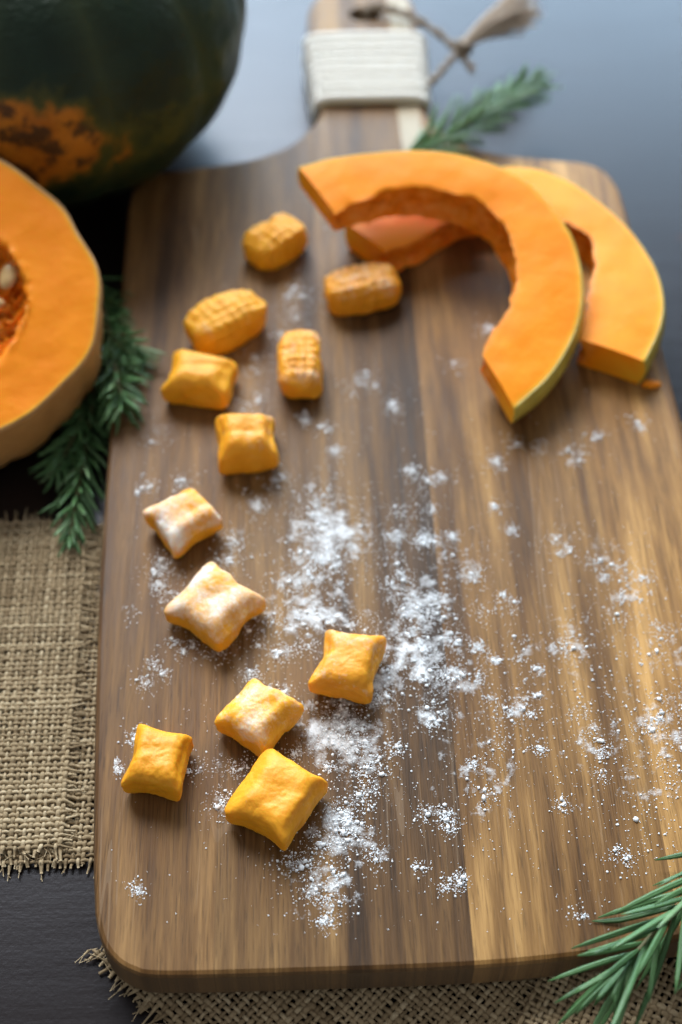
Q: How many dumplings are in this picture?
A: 12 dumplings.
